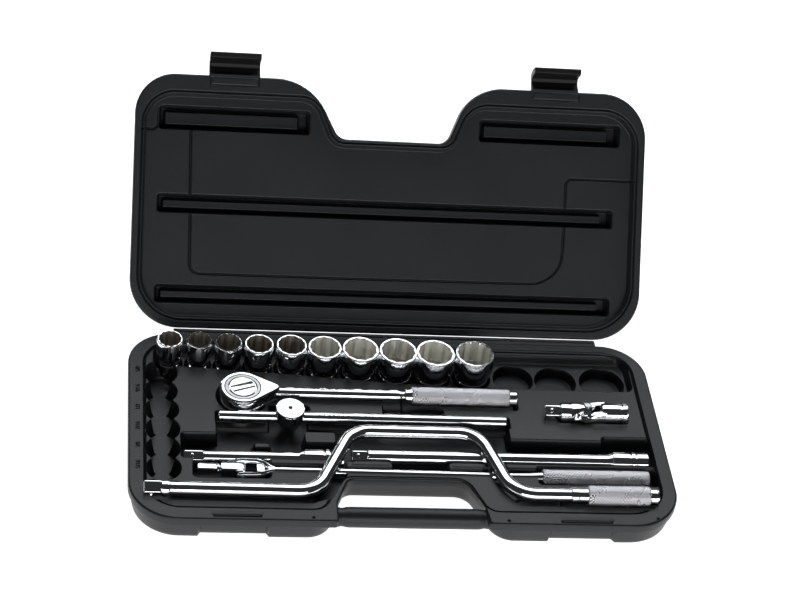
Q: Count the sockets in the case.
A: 10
